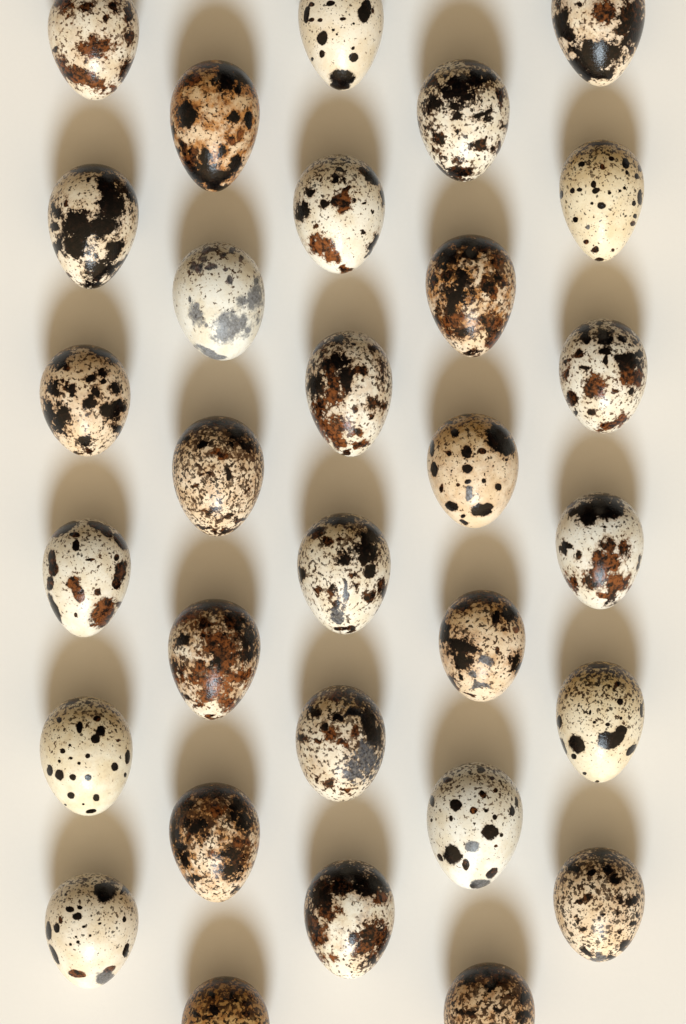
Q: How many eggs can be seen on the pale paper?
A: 30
